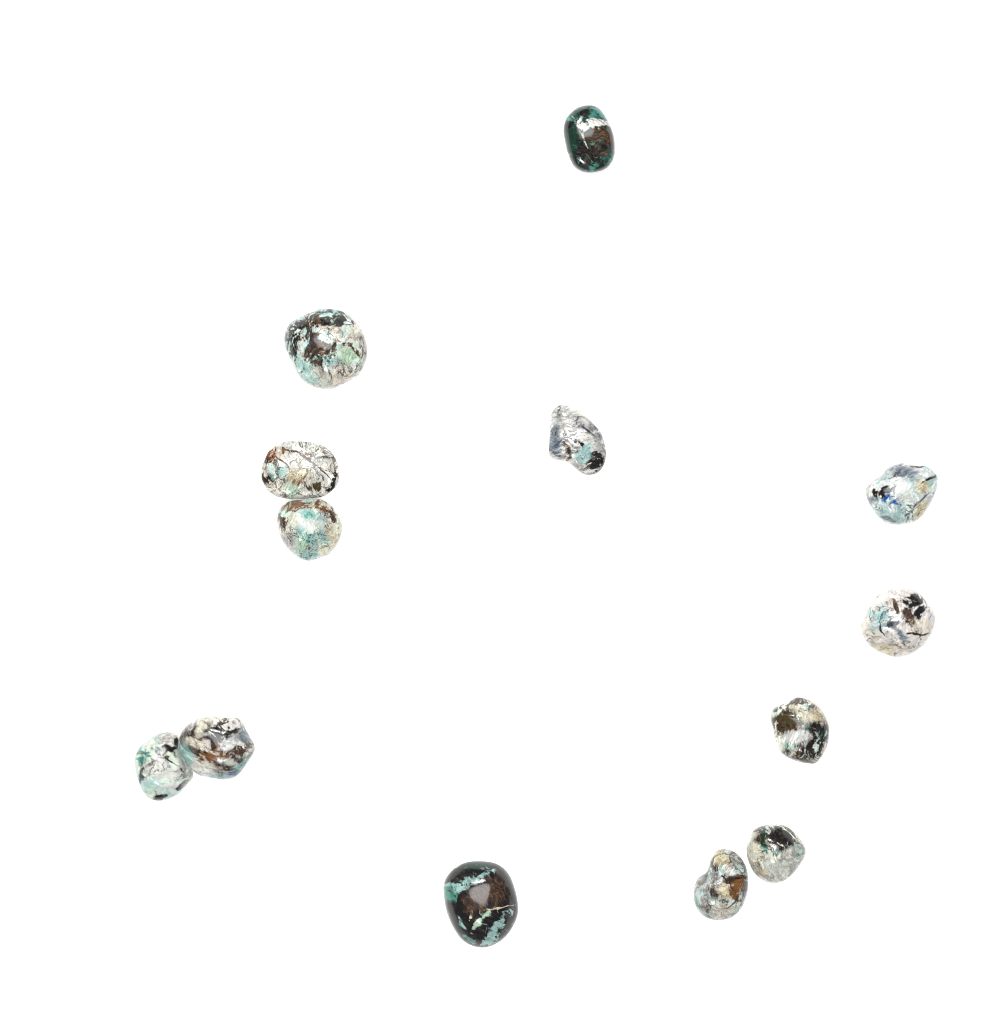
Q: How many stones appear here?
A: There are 13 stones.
